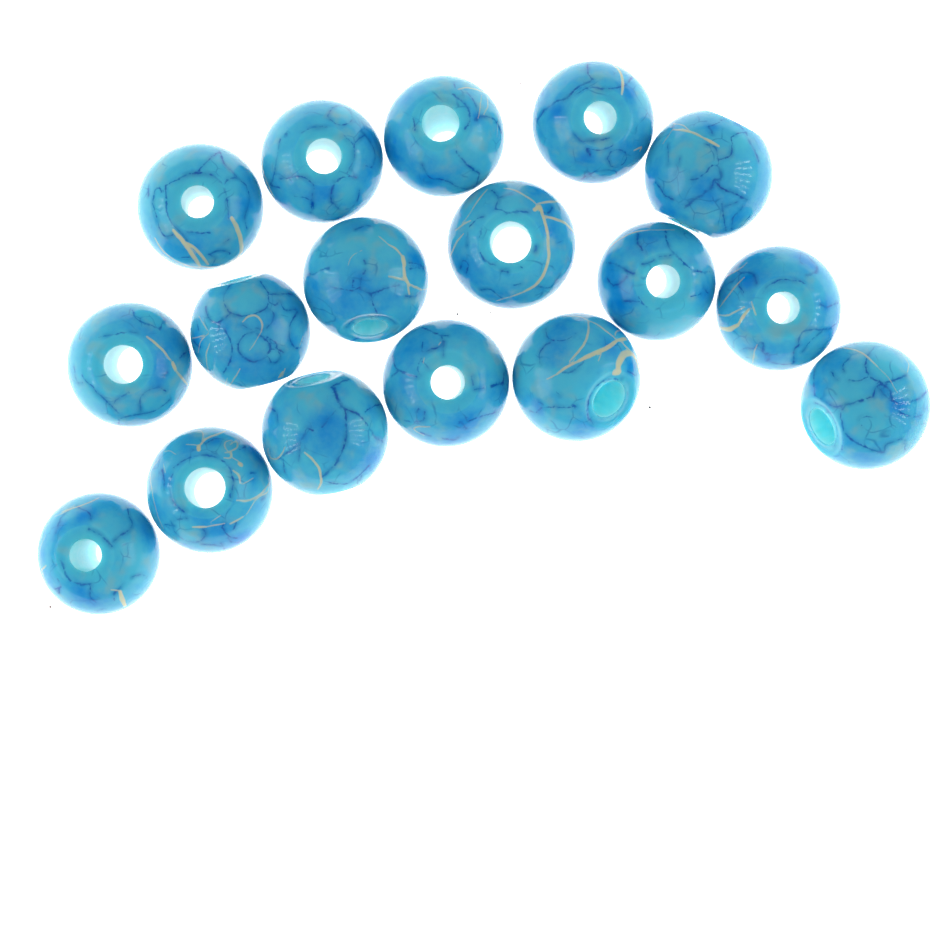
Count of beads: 17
